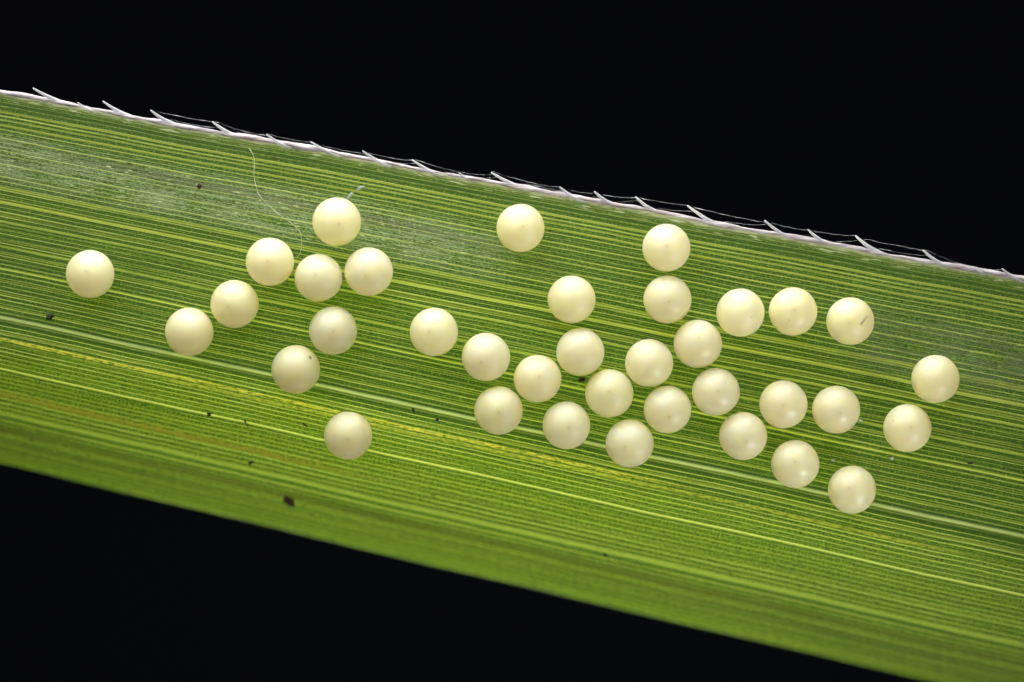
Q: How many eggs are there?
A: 36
